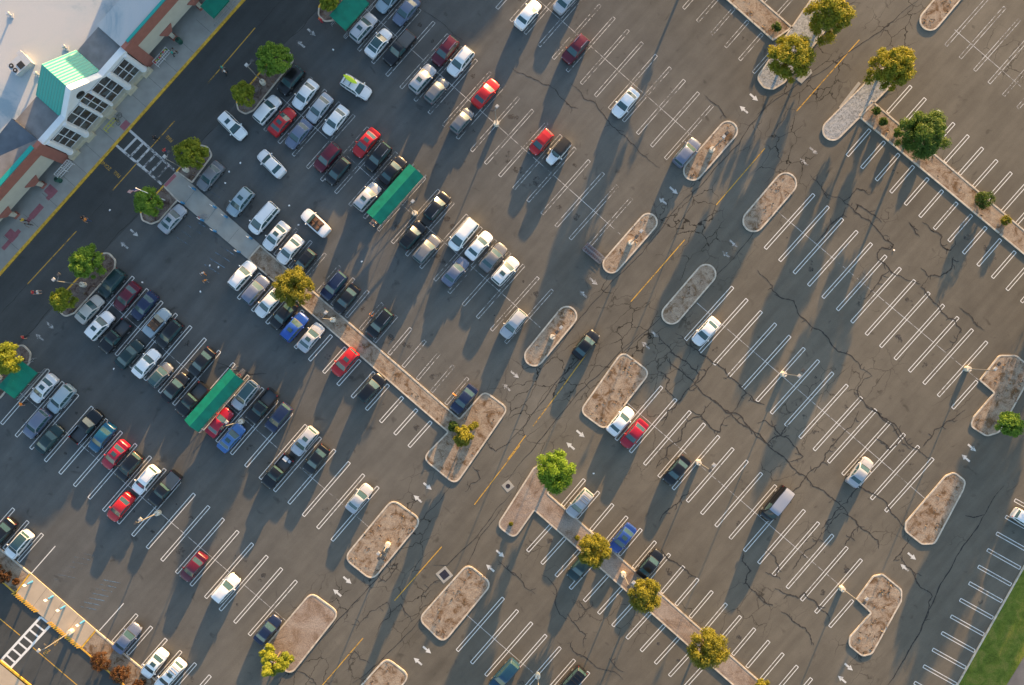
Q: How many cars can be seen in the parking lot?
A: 119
